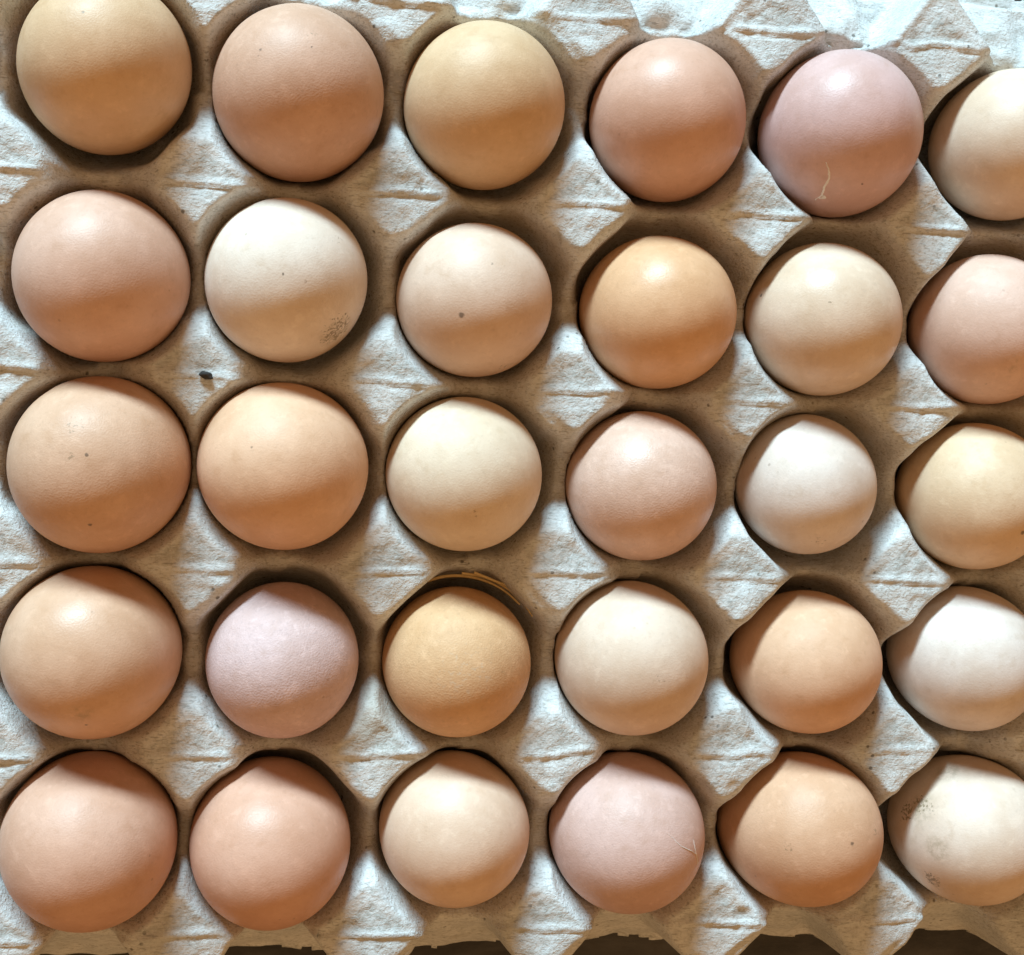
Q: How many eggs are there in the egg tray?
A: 30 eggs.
